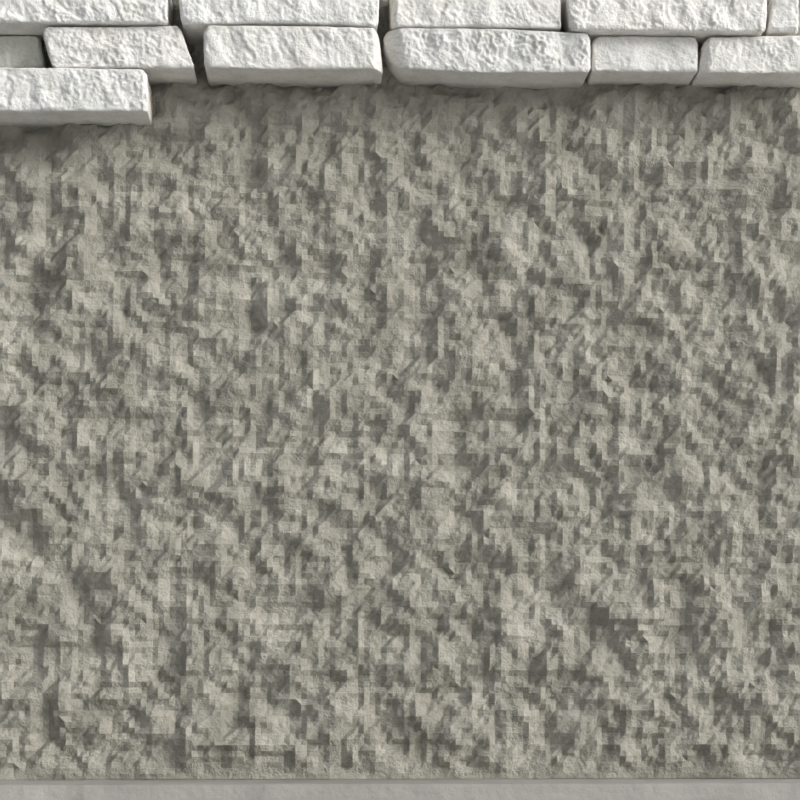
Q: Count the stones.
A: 12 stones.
